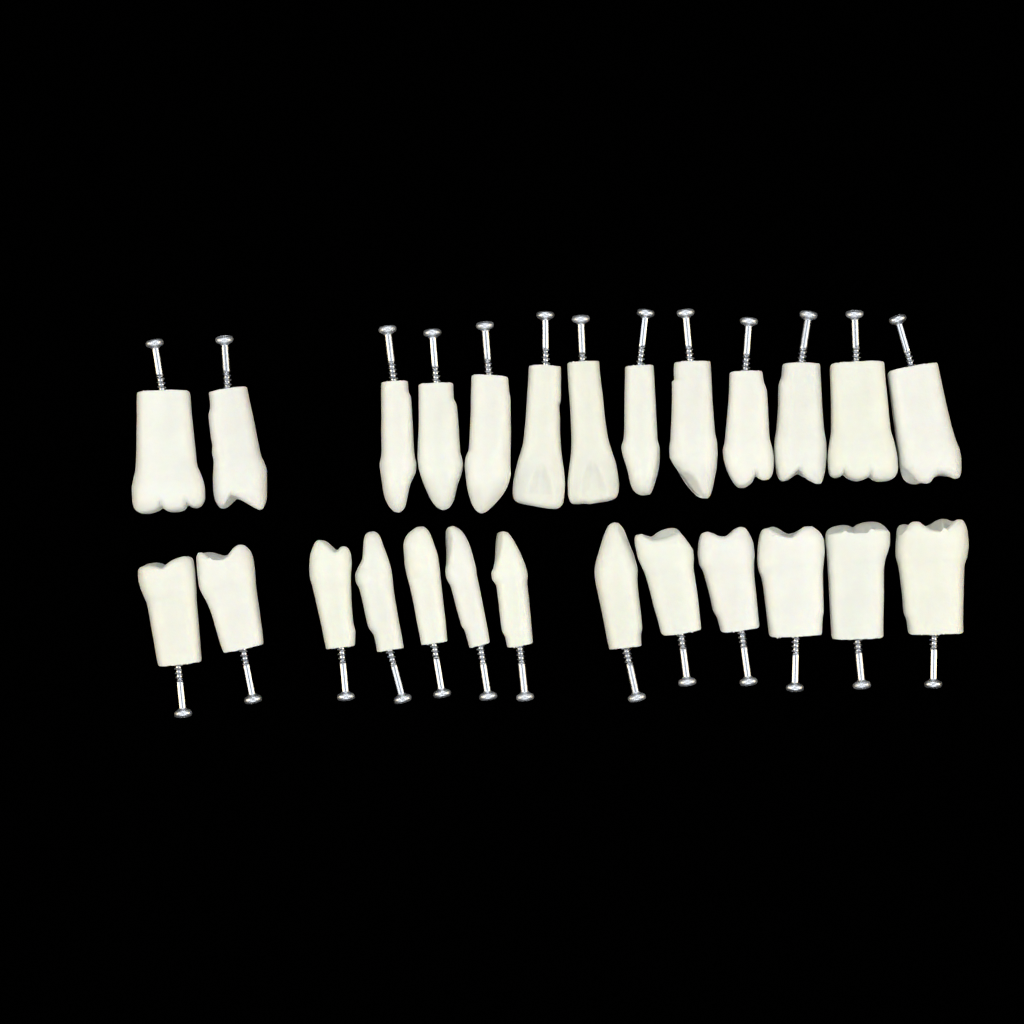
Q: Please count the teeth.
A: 26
